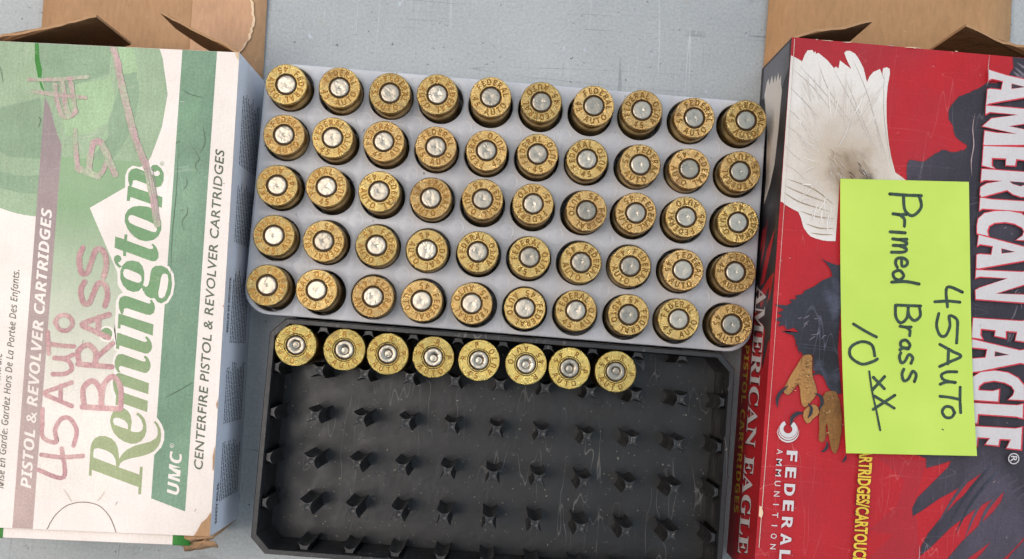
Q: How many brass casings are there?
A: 58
